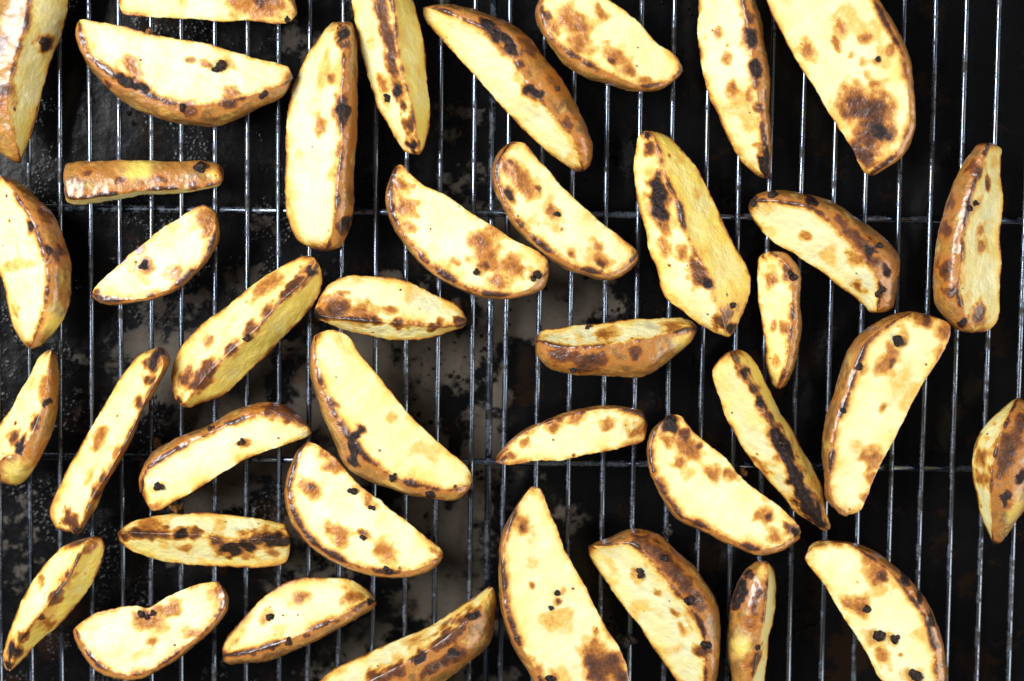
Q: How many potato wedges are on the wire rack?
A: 40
